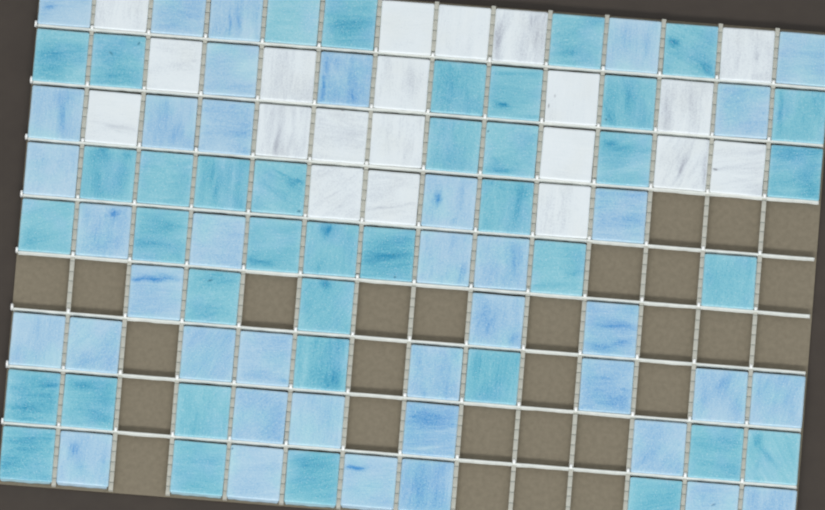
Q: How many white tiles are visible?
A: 20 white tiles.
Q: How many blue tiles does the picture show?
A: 39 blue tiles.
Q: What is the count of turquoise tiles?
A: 39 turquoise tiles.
